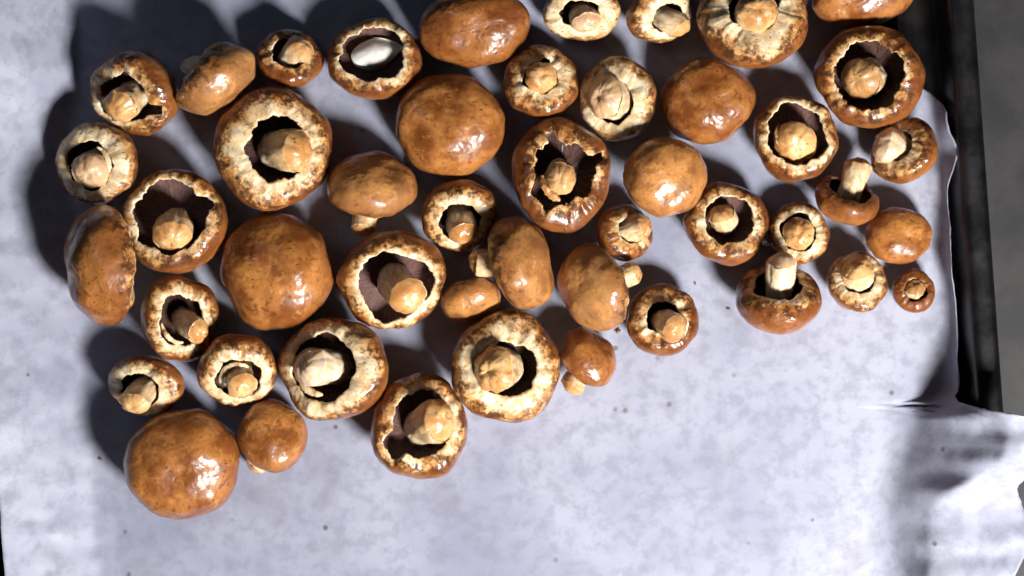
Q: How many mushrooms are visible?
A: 47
